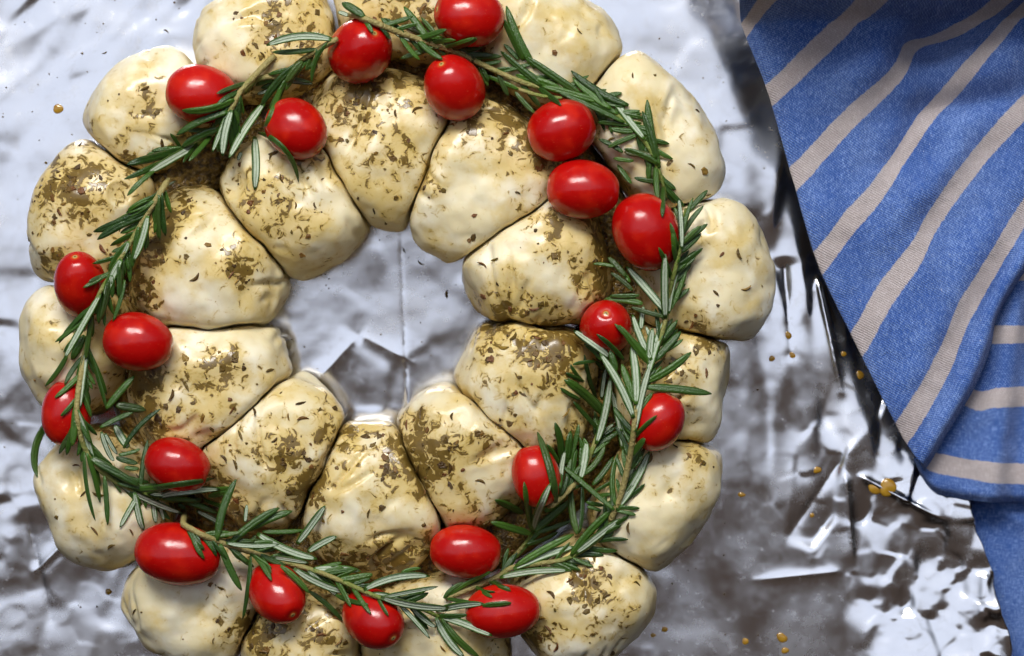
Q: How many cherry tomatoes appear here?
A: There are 20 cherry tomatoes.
